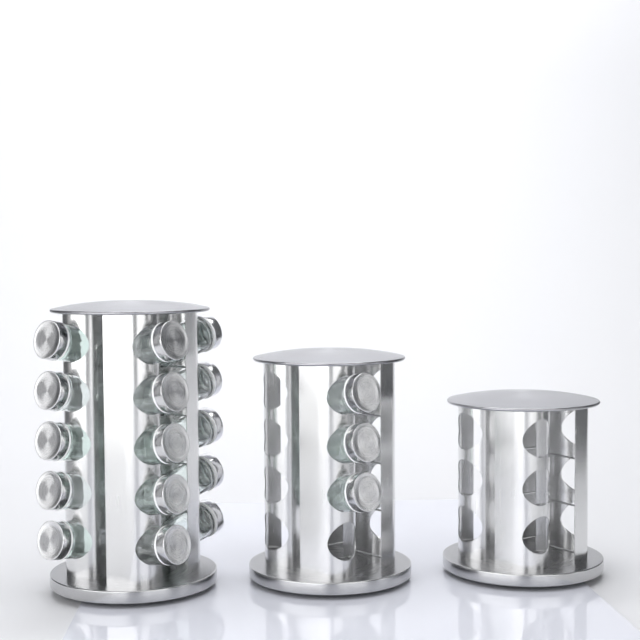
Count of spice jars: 18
